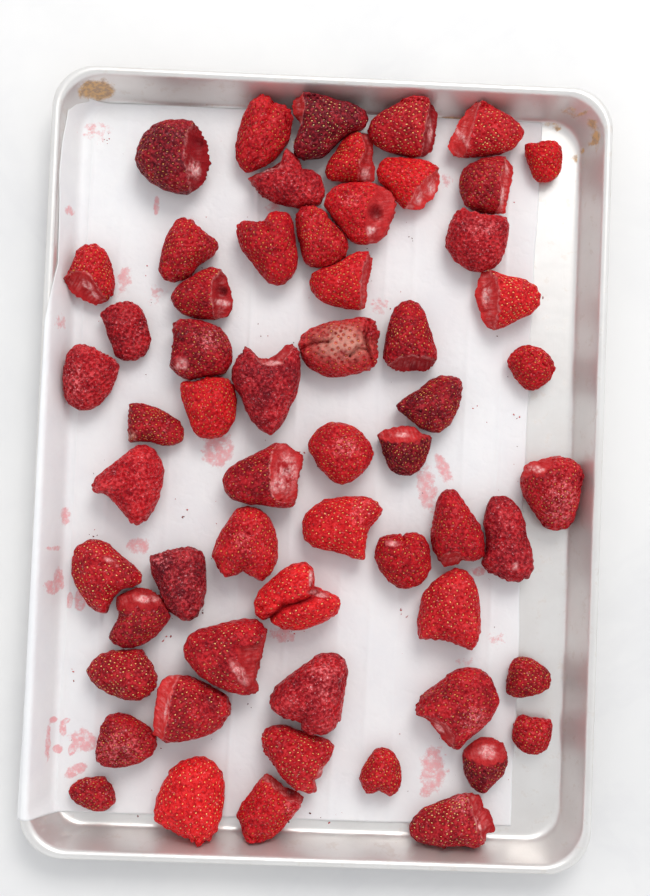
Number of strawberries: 59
